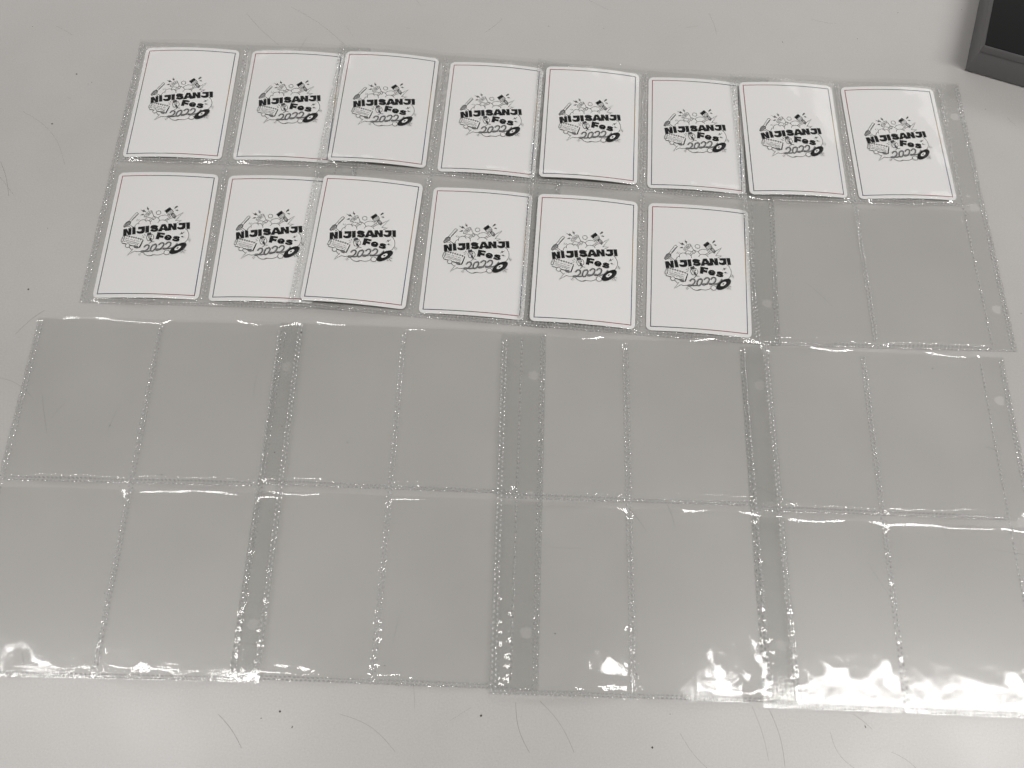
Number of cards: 14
